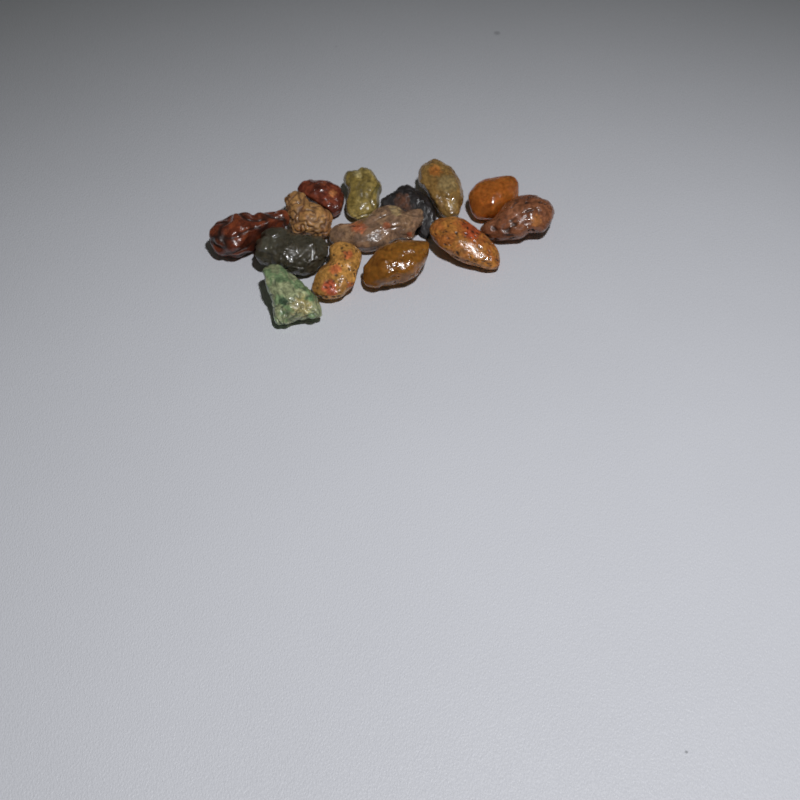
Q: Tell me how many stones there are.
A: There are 14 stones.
